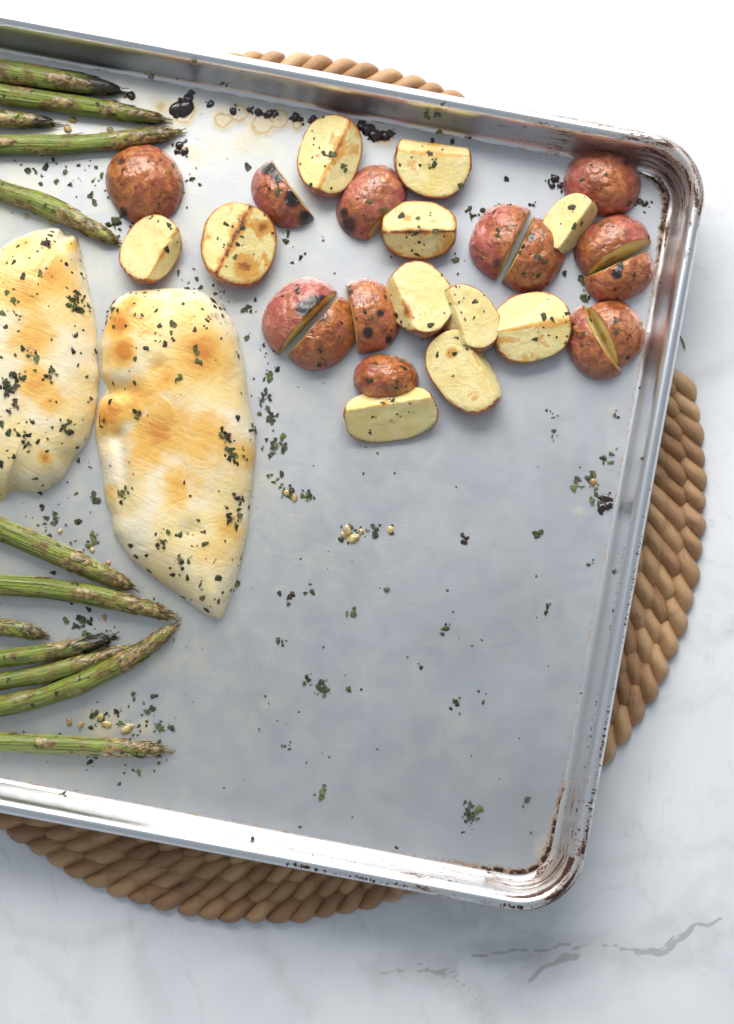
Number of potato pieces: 25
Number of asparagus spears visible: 12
